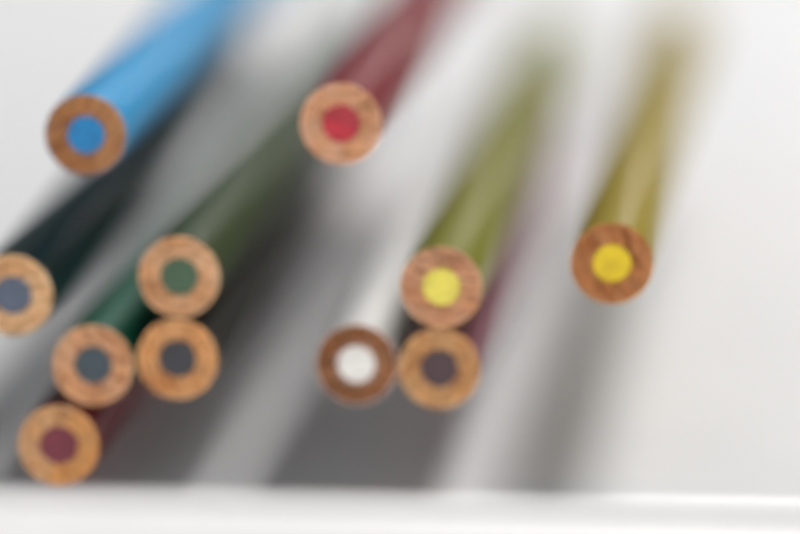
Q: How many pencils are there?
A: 11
